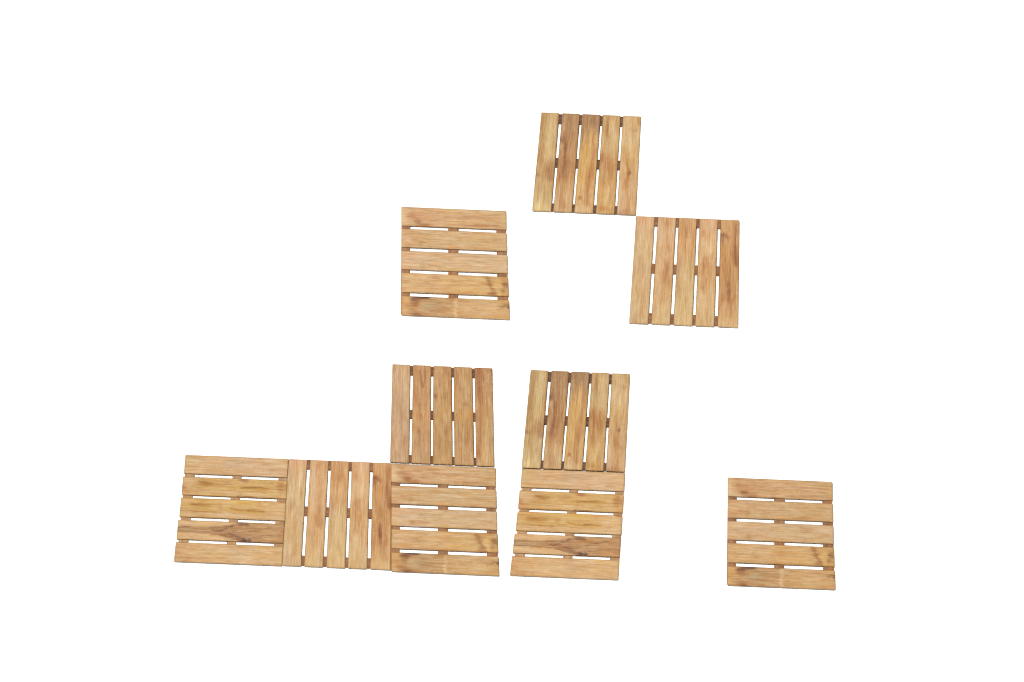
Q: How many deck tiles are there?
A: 10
